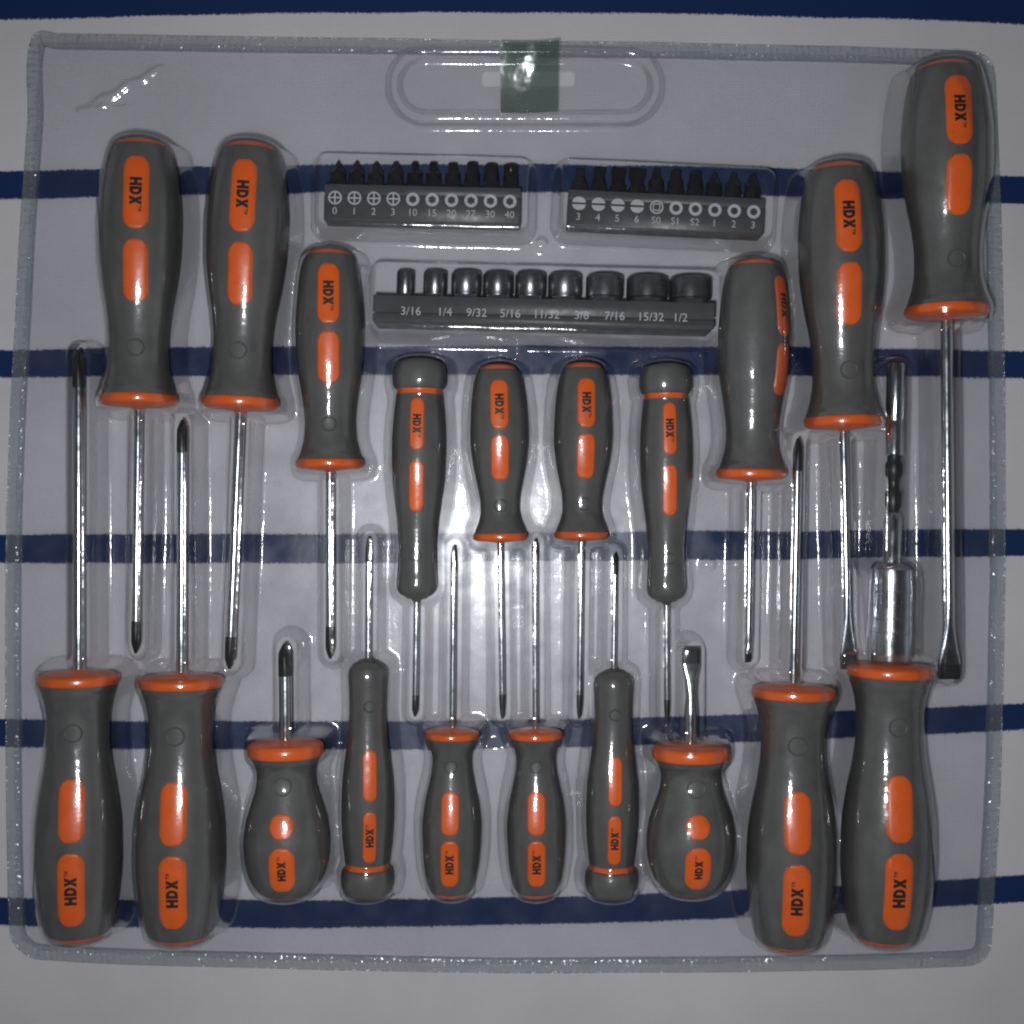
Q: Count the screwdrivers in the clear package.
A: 20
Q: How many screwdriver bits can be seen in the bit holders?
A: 20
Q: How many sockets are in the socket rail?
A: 9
